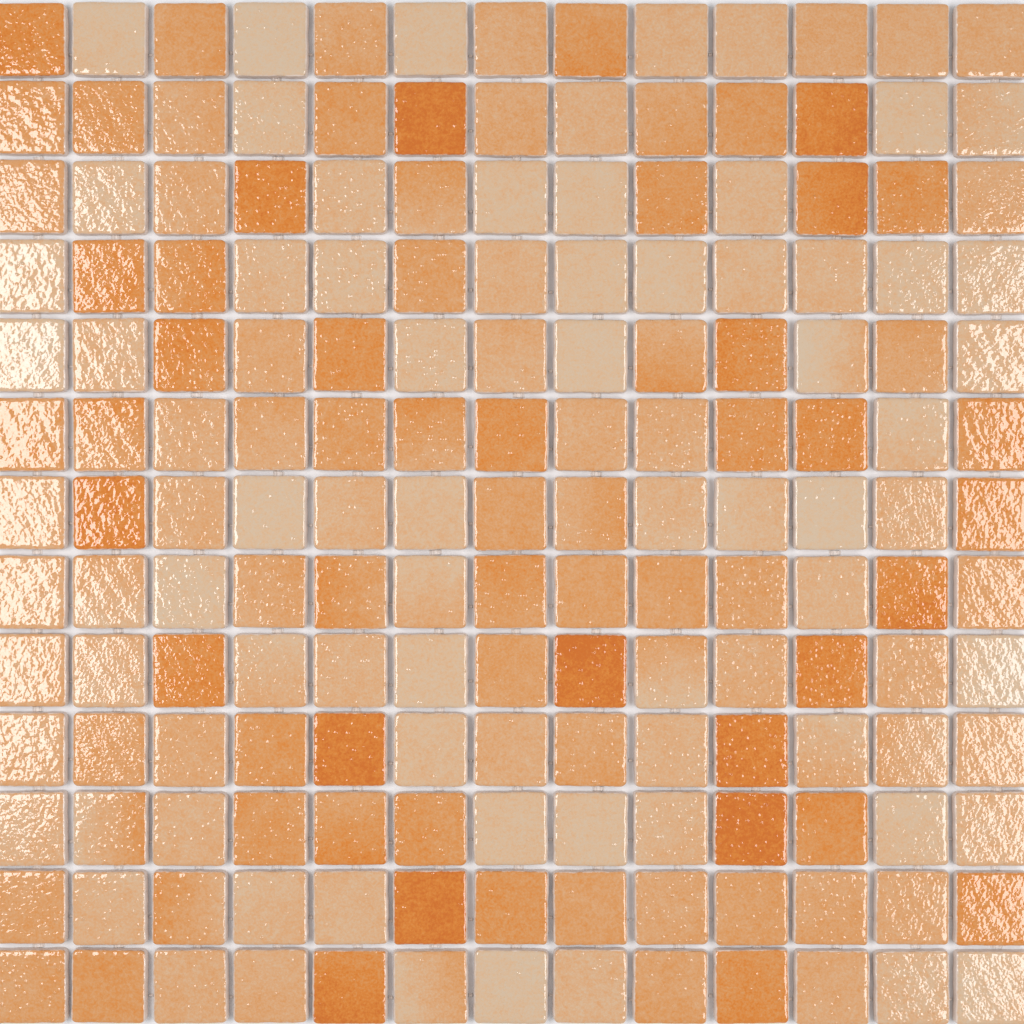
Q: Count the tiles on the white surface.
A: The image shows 169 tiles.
